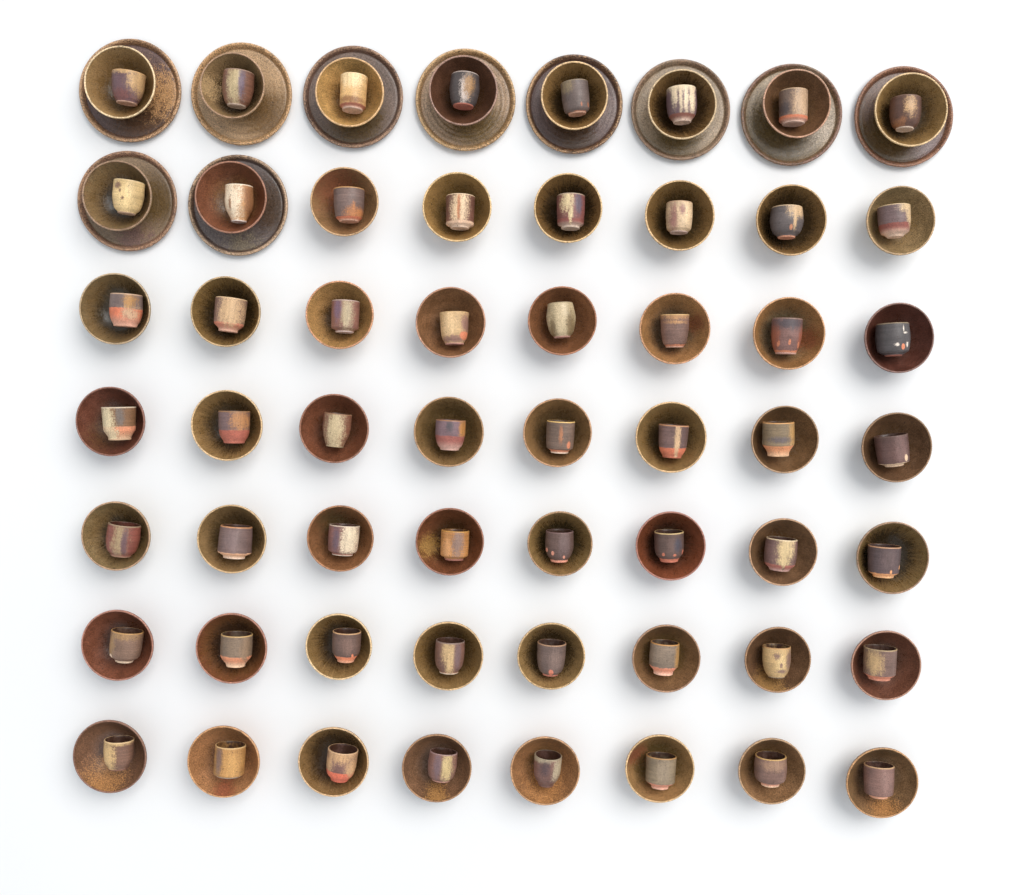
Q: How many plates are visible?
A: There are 10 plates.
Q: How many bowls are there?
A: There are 56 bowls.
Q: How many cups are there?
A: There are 56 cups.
